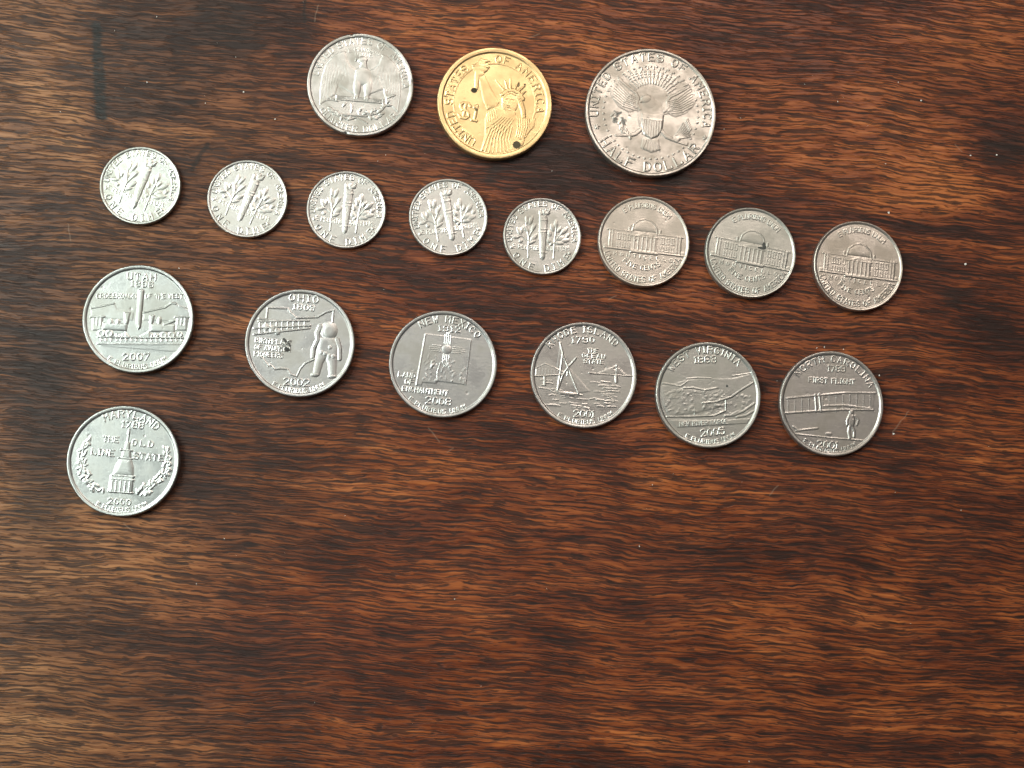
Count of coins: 18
